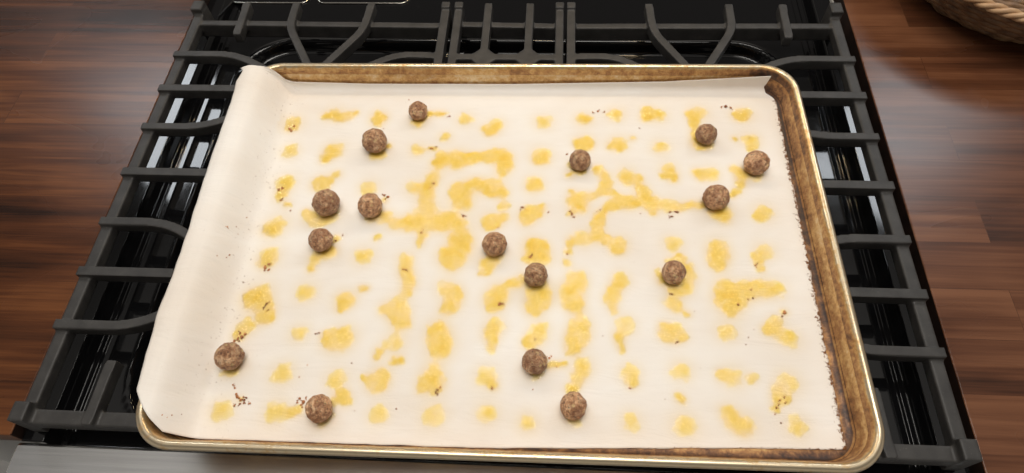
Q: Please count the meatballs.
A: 16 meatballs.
